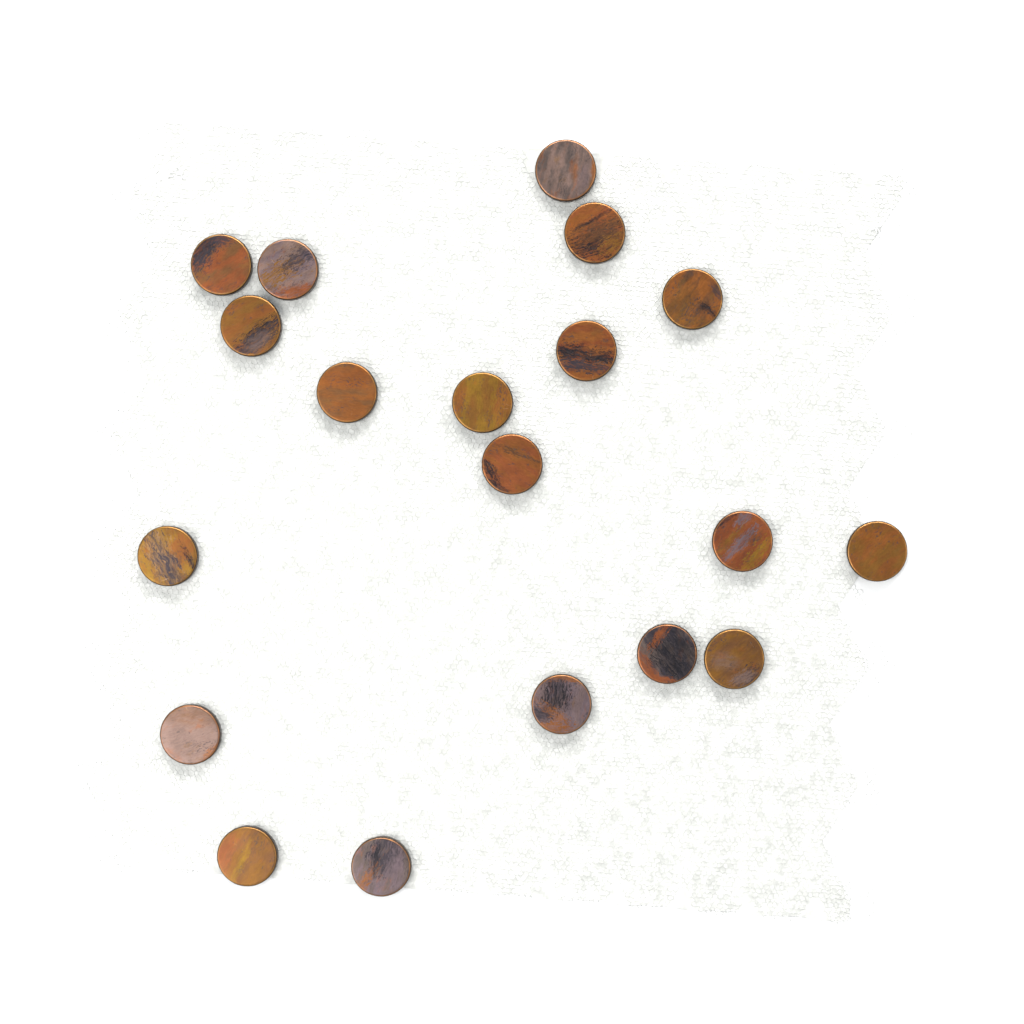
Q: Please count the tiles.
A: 19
